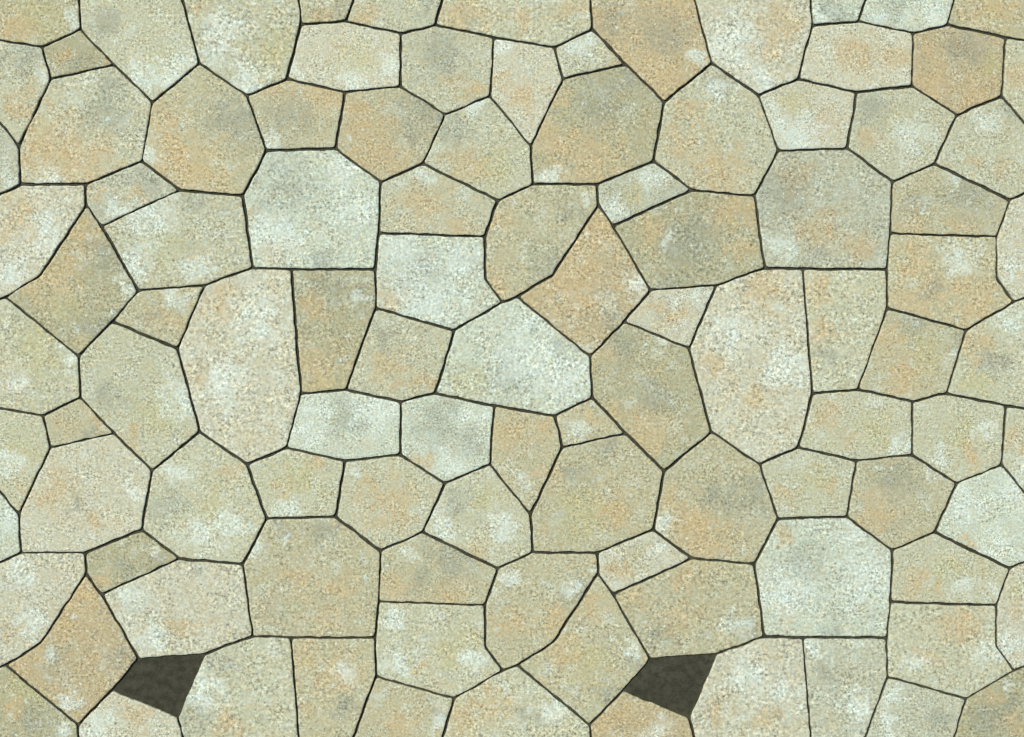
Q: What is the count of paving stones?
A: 105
